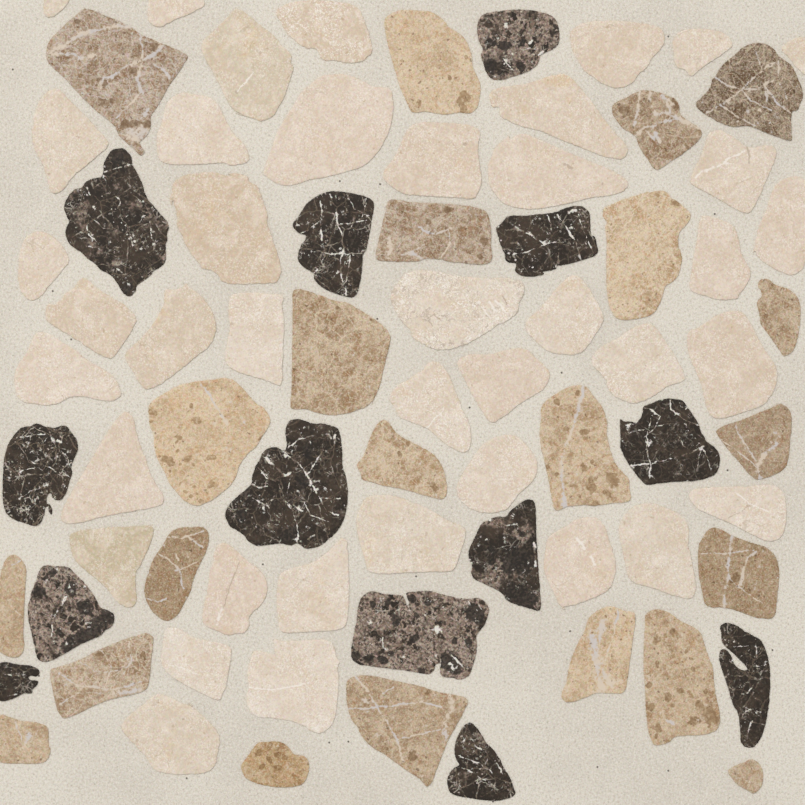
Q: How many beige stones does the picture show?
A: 40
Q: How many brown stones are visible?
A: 22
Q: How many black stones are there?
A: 13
